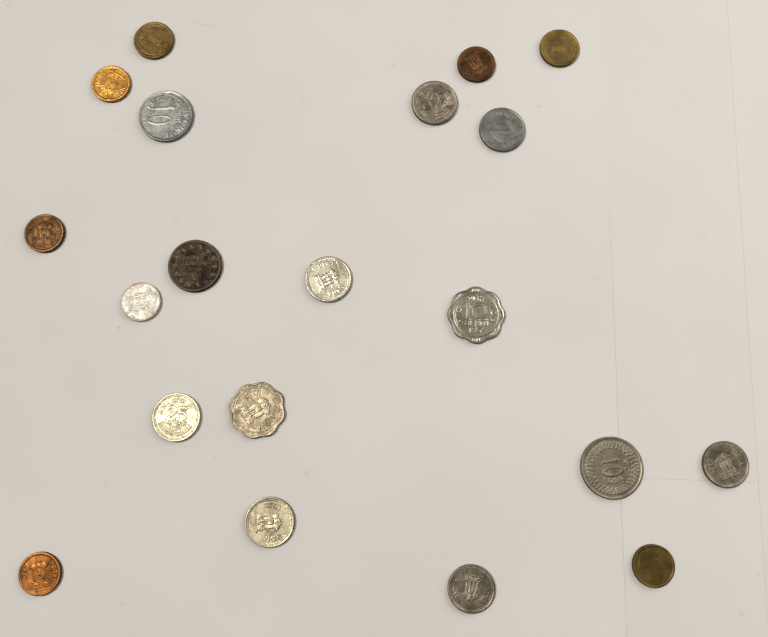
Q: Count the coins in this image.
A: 20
